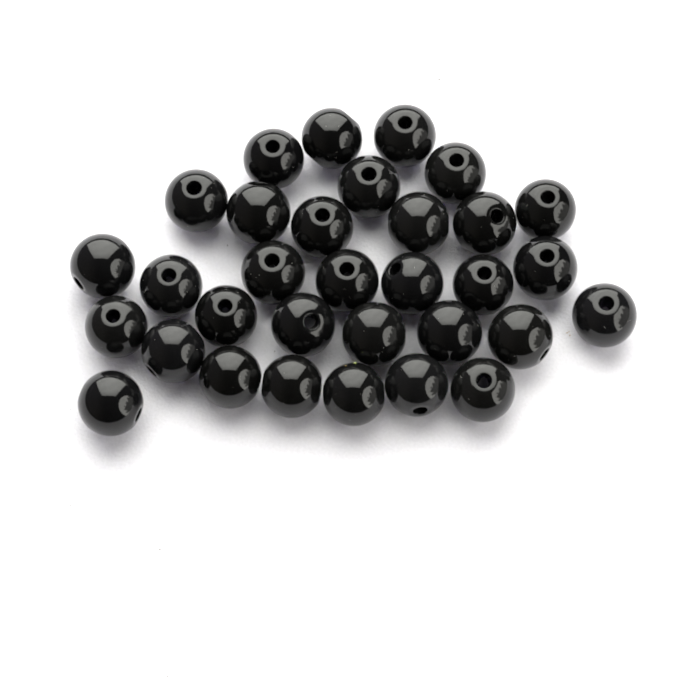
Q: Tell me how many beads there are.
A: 32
